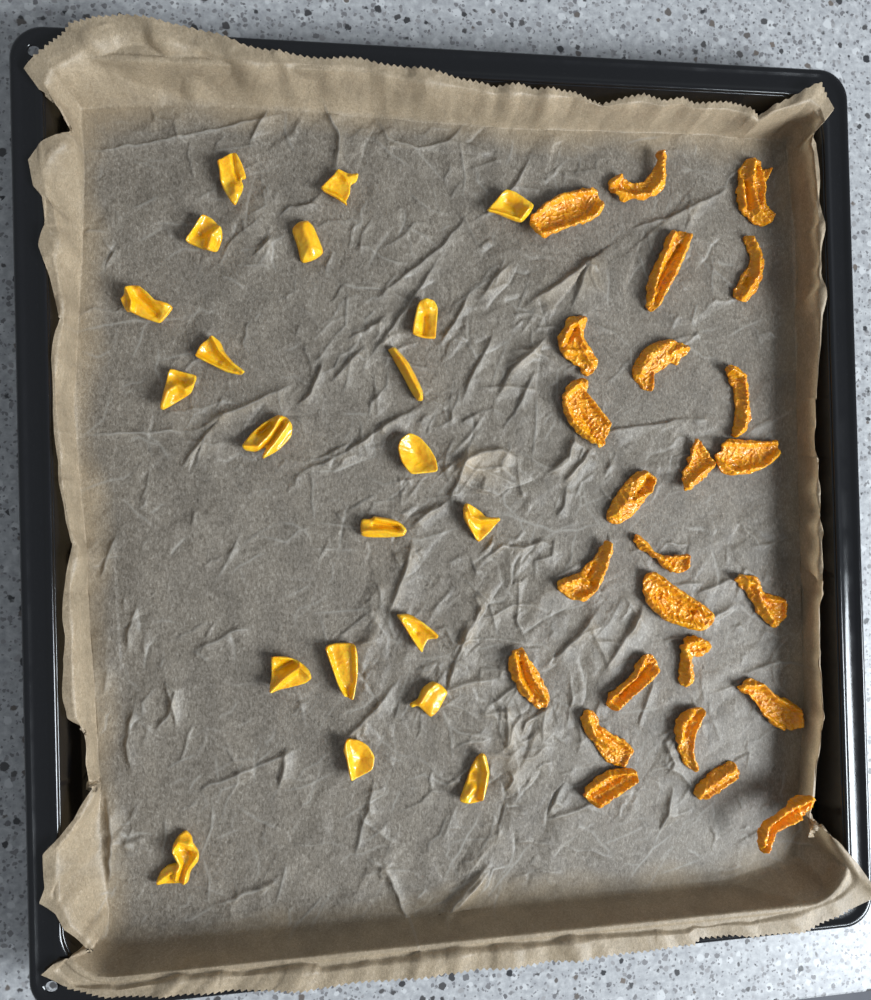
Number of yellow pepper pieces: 21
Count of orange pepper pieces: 25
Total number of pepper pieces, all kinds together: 46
